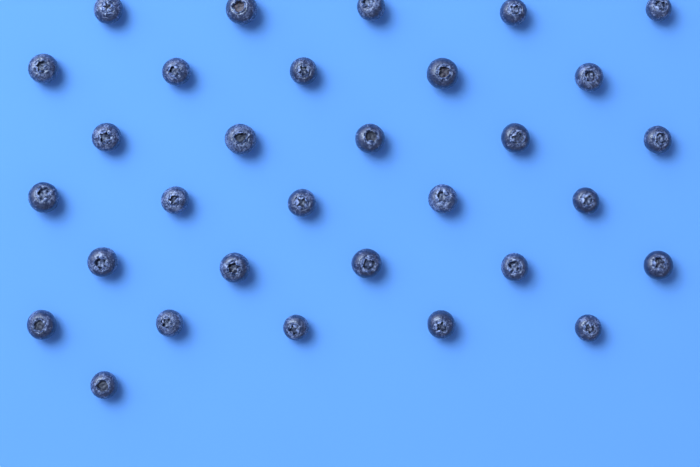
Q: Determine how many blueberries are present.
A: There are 31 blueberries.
